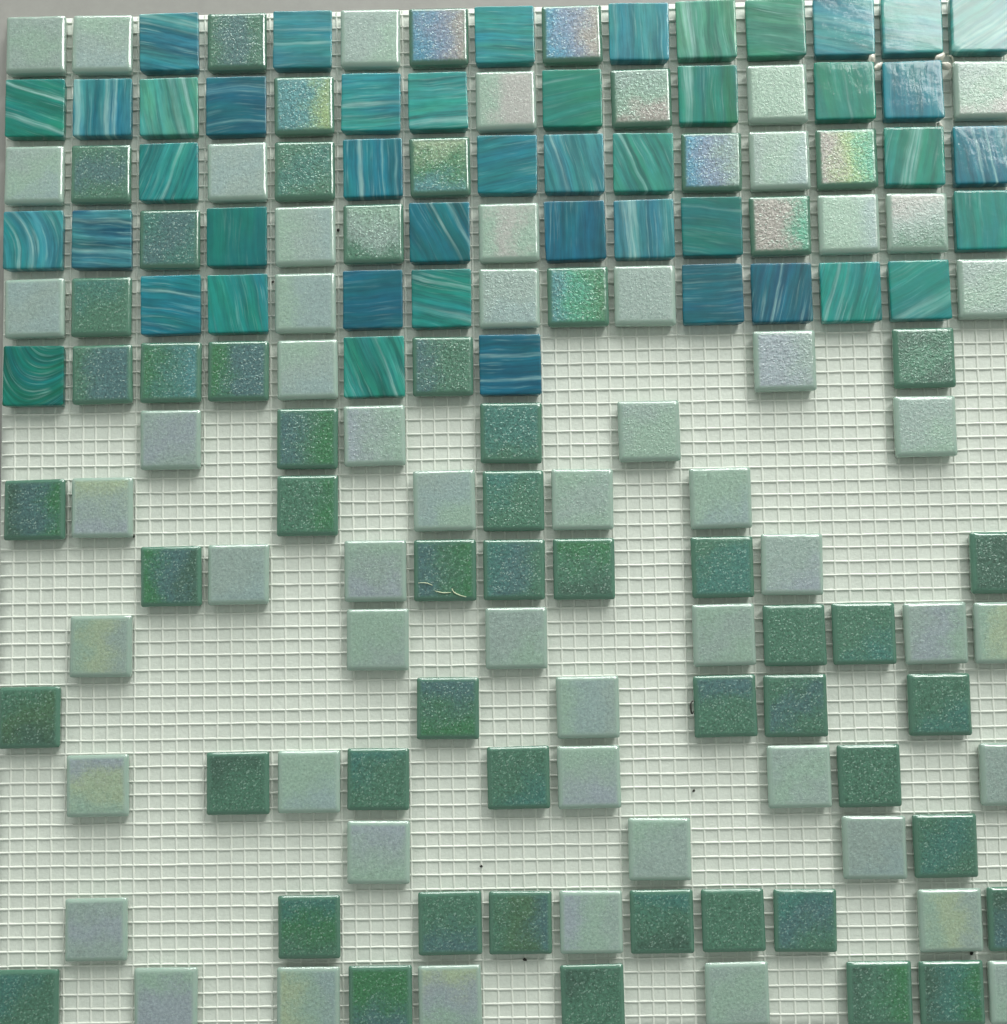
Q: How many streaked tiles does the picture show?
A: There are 45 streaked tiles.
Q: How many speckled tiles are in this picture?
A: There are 109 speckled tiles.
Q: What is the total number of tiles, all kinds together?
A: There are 154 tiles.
